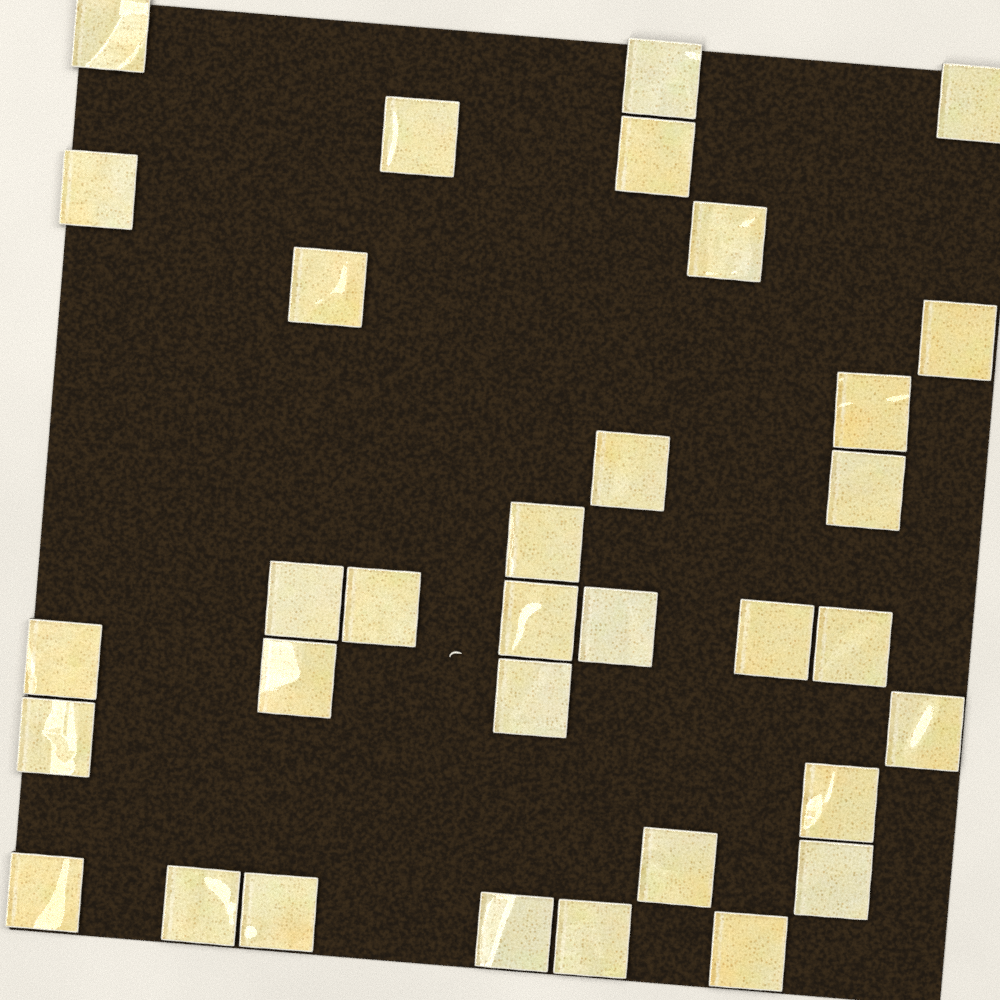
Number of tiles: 33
